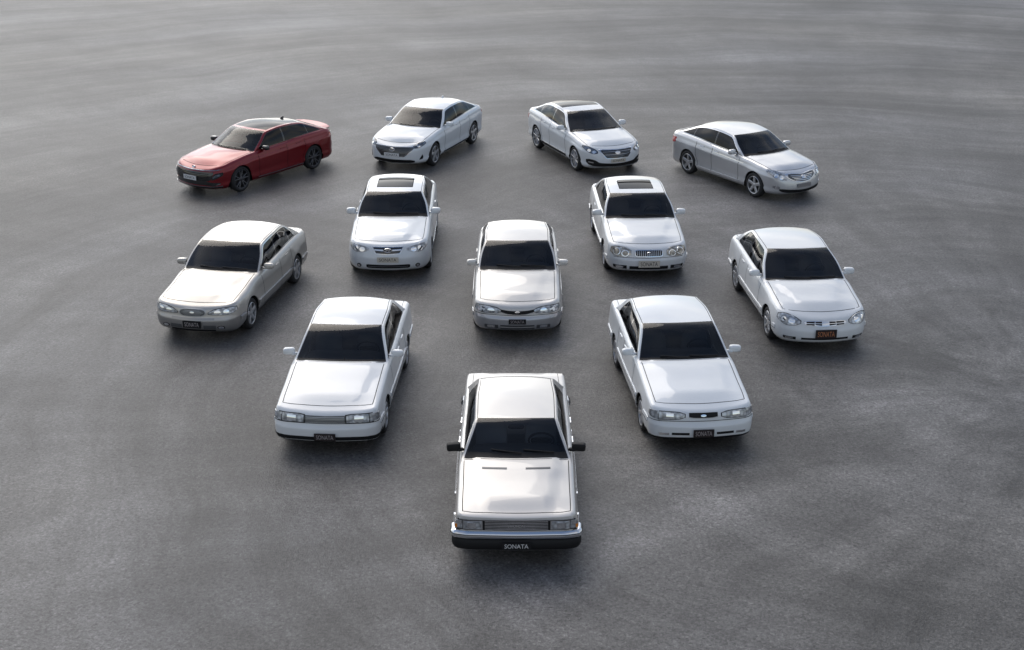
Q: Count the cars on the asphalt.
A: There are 12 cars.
